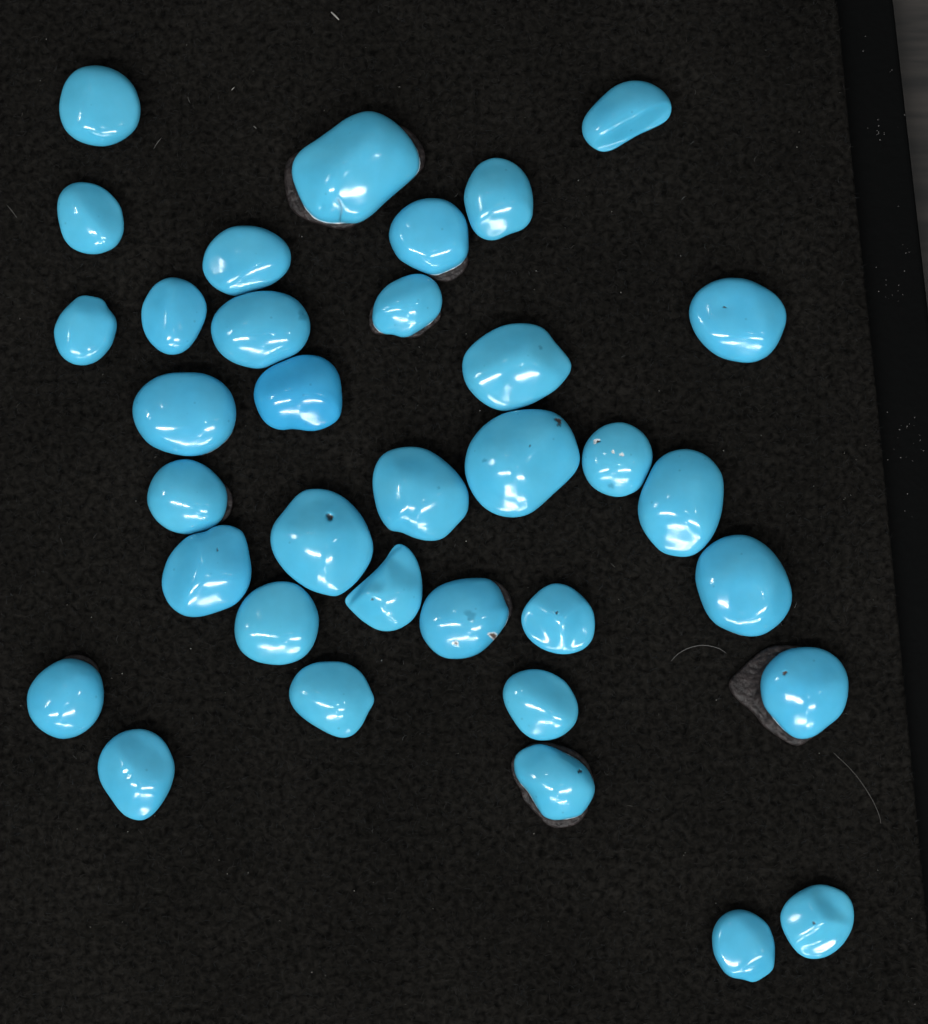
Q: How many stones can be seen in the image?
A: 35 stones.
